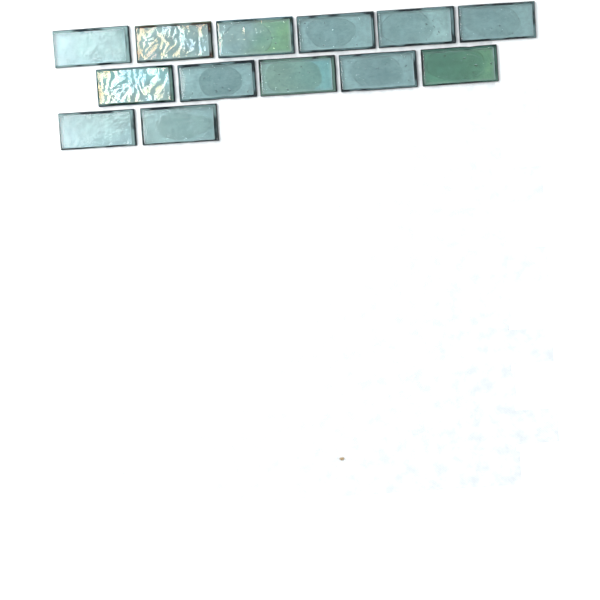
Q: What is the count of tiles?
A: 13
